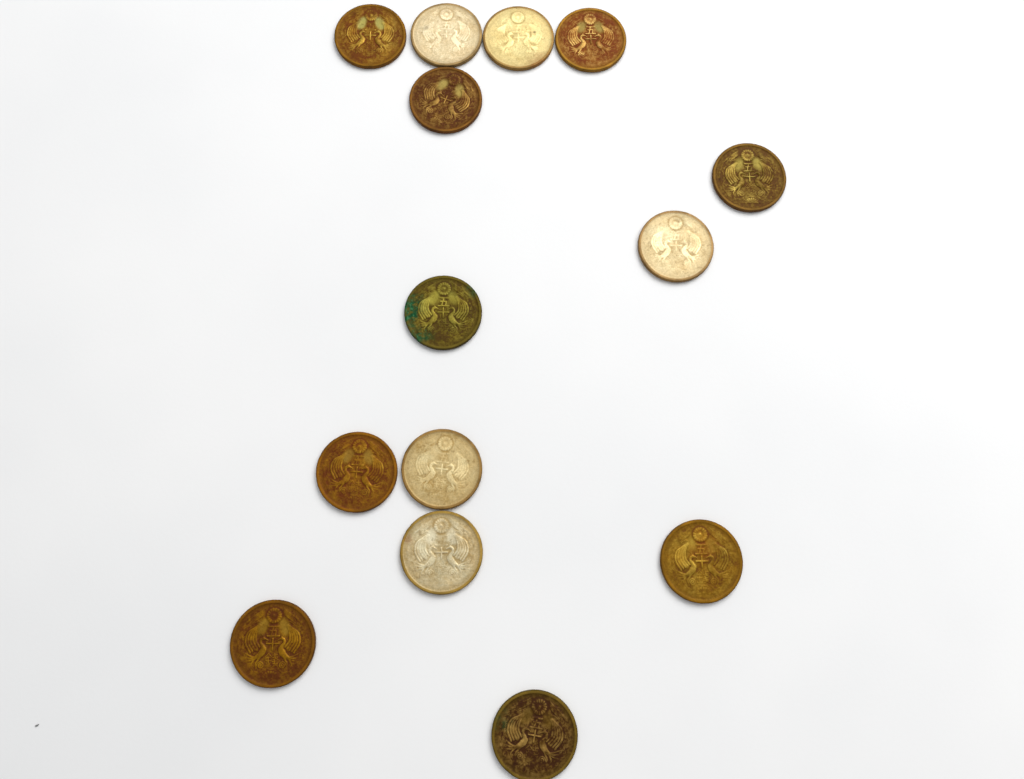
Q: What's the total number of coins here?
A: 14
